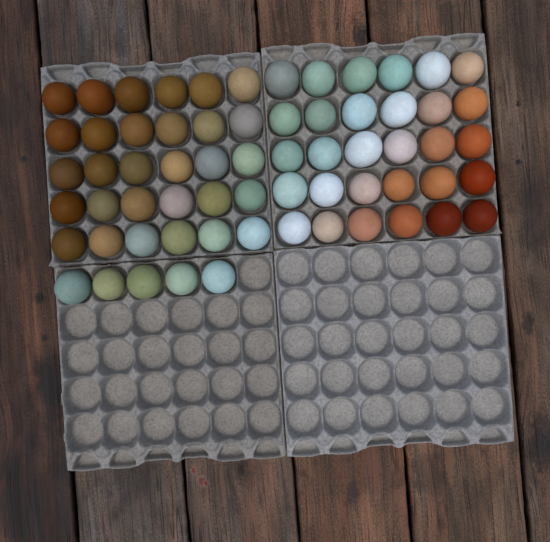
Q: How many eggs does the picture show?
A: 65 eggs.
